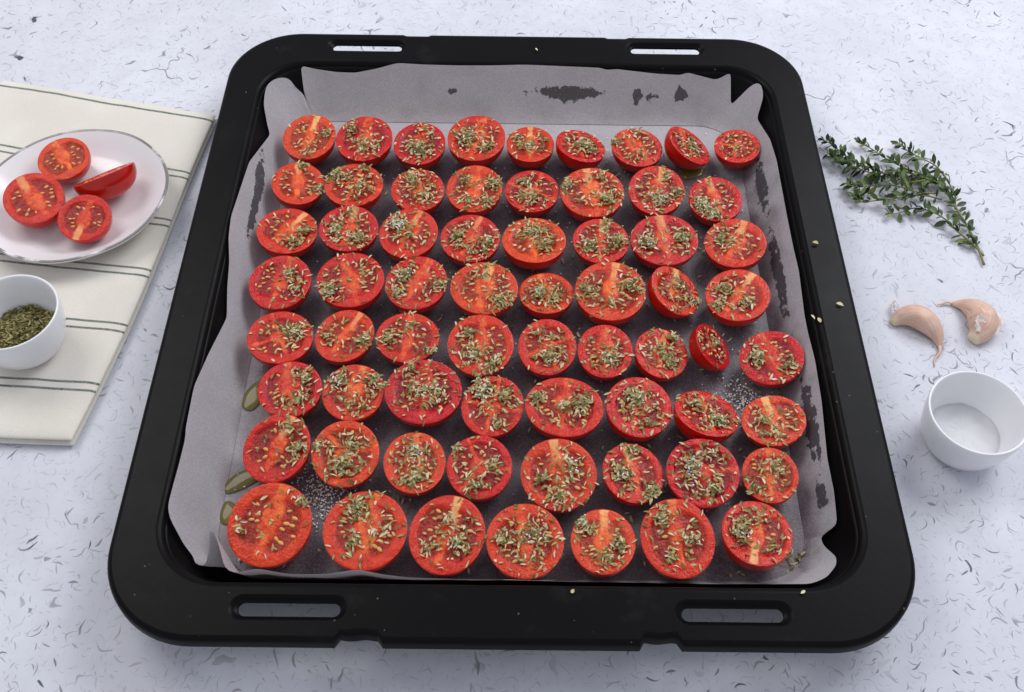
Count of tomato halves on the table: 69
